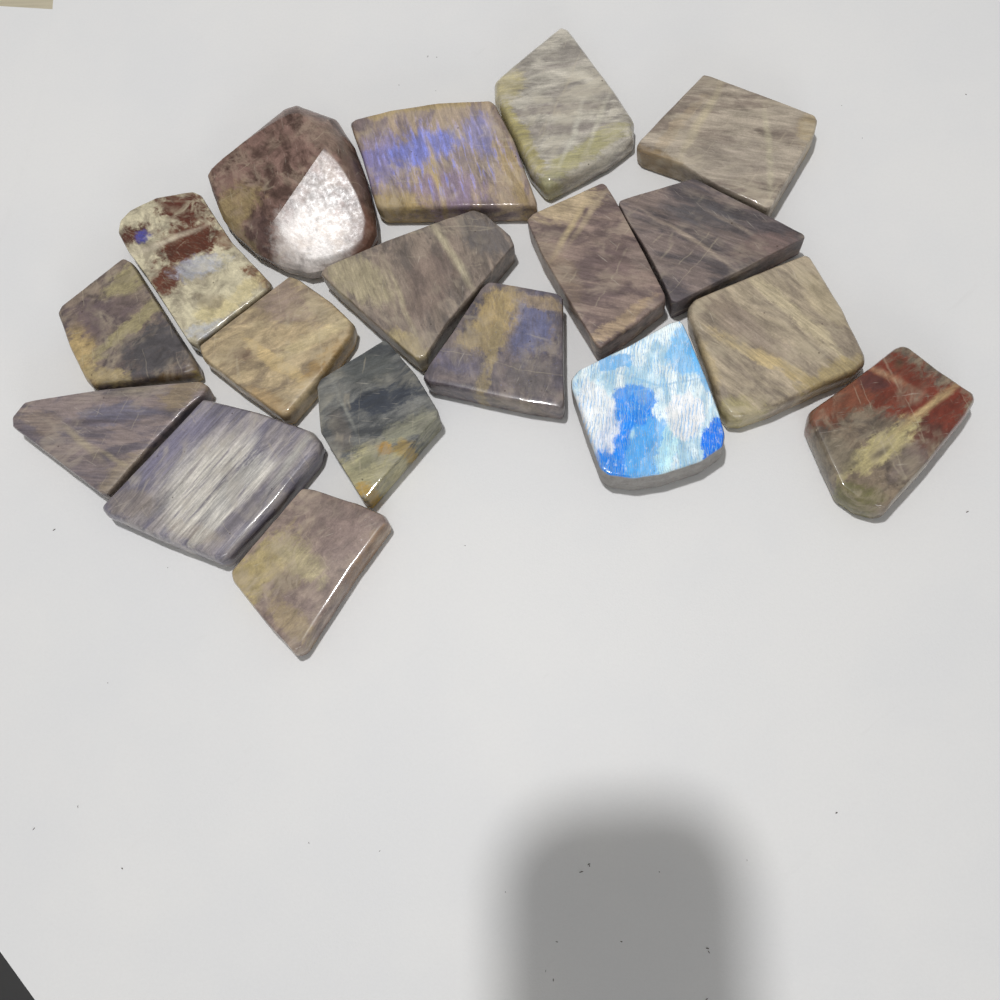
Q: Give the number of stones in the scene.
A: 18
